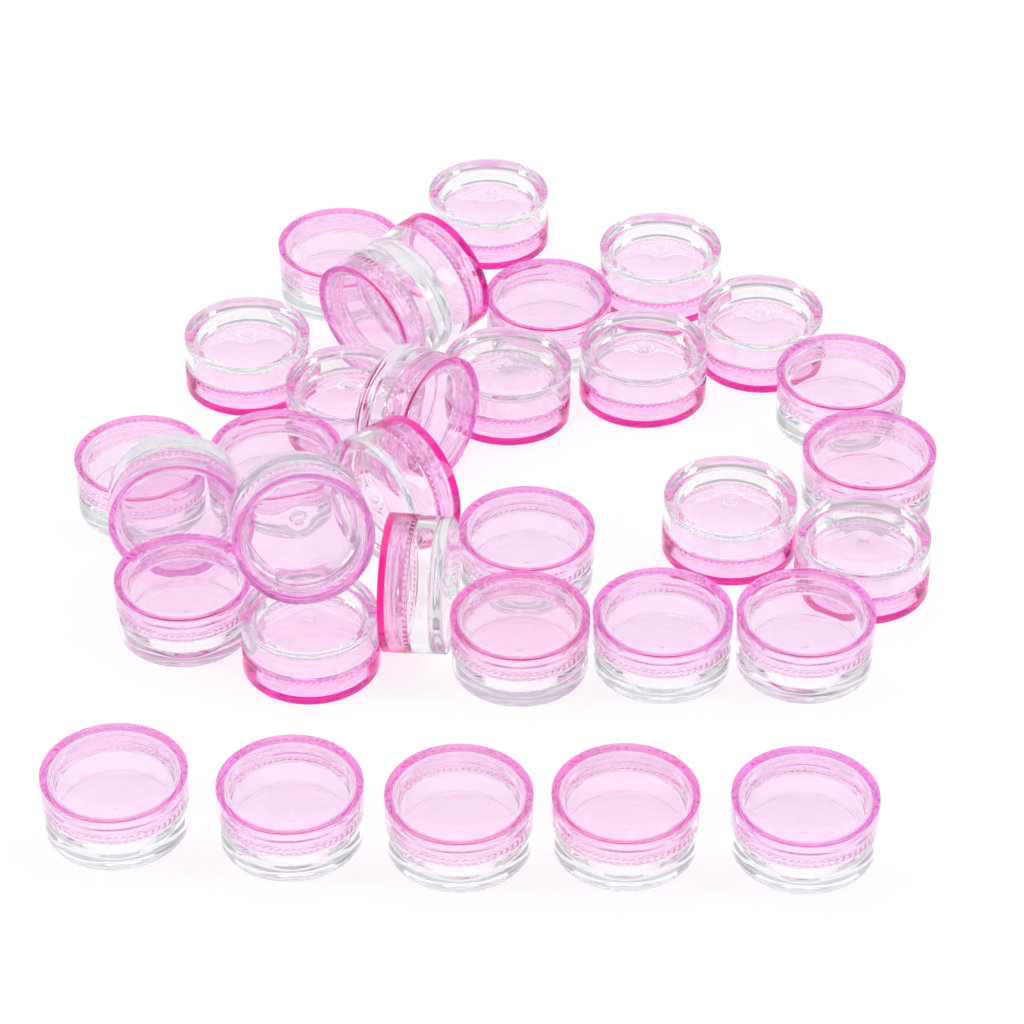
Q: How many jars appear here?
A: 33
